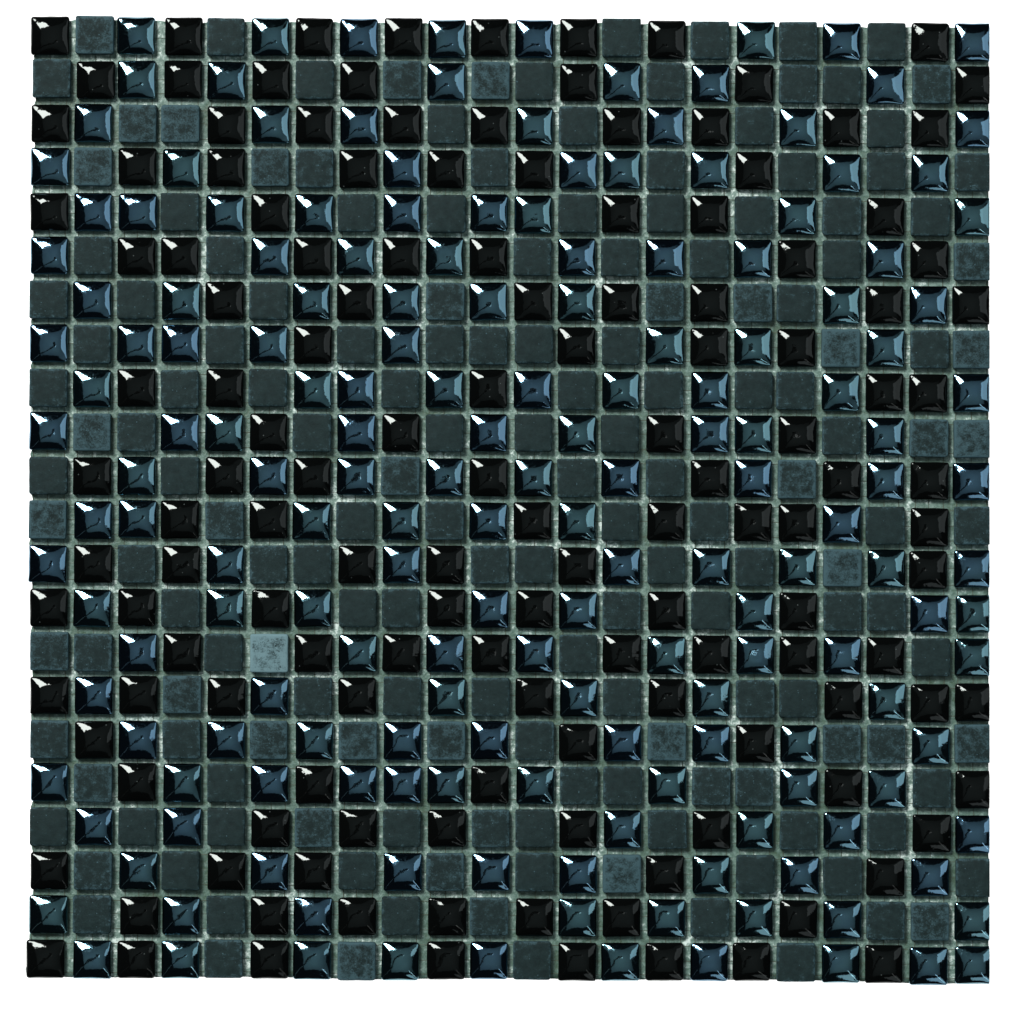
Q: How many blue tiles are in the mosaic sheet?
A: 177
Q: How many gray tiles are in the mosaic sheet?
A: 167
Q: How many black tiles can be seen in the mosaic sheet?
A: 140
